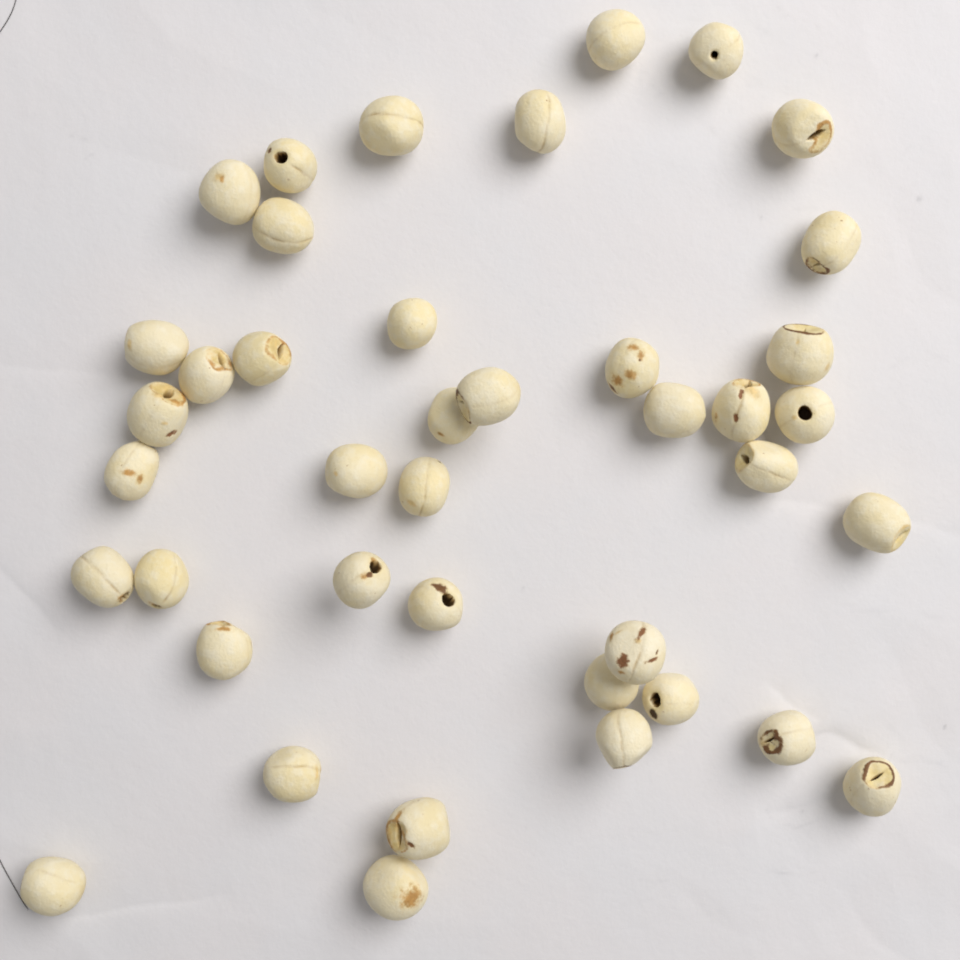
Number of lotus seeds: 41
